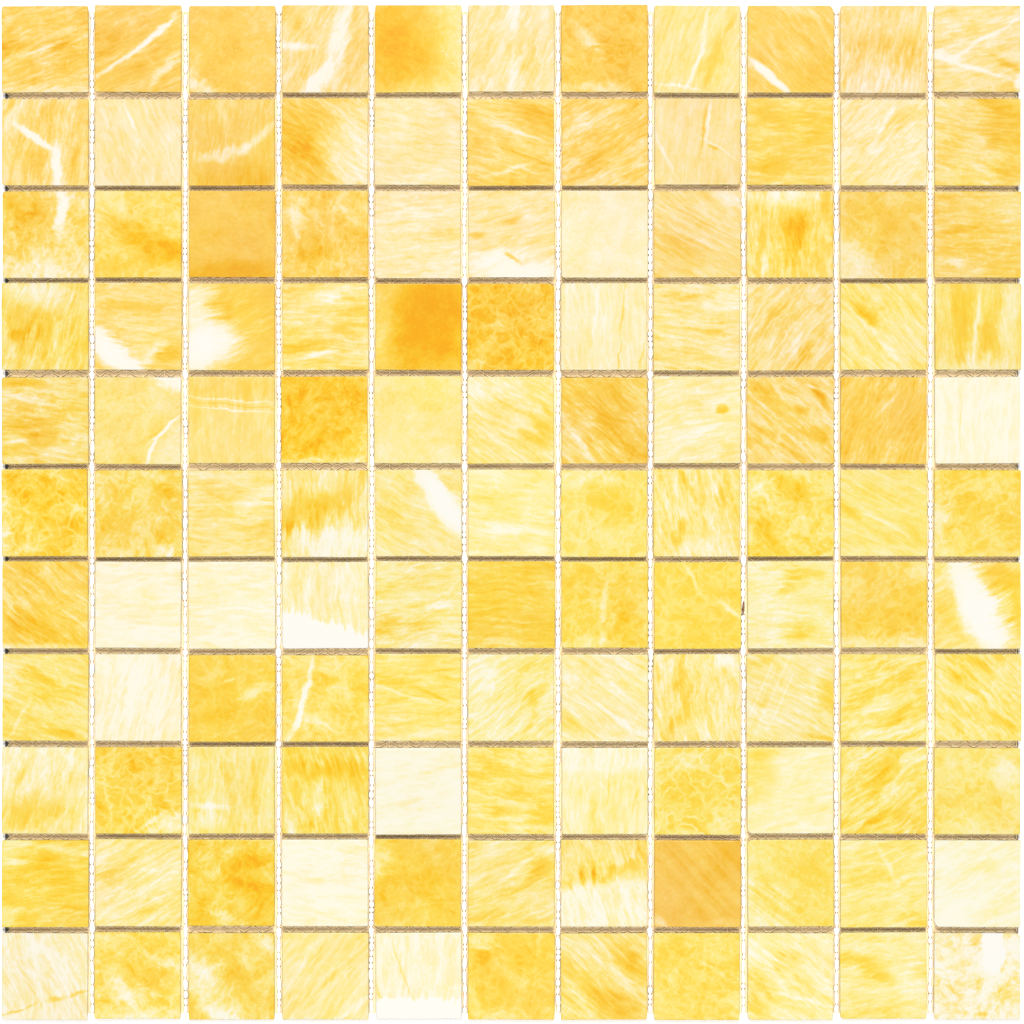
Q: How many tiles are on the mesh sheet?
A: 121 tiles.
